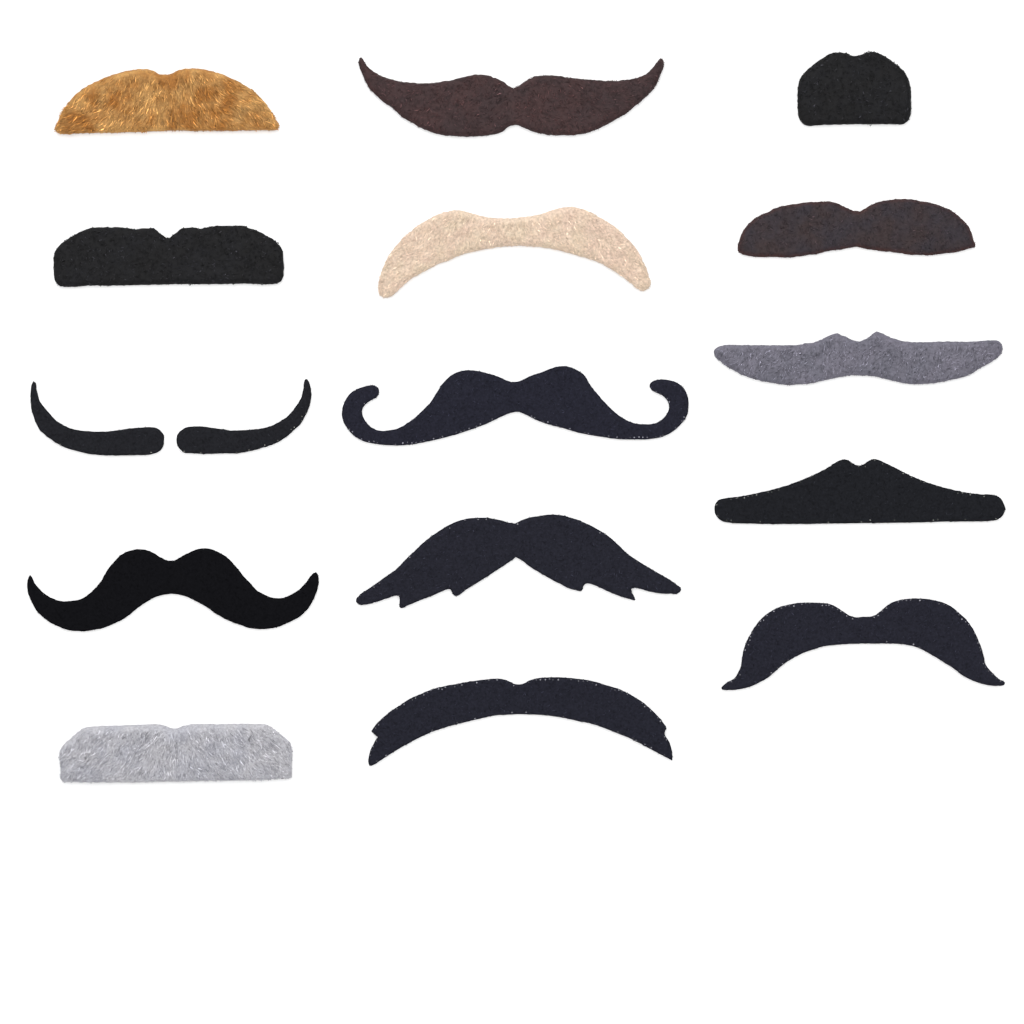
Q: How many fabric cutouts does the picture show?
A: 16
